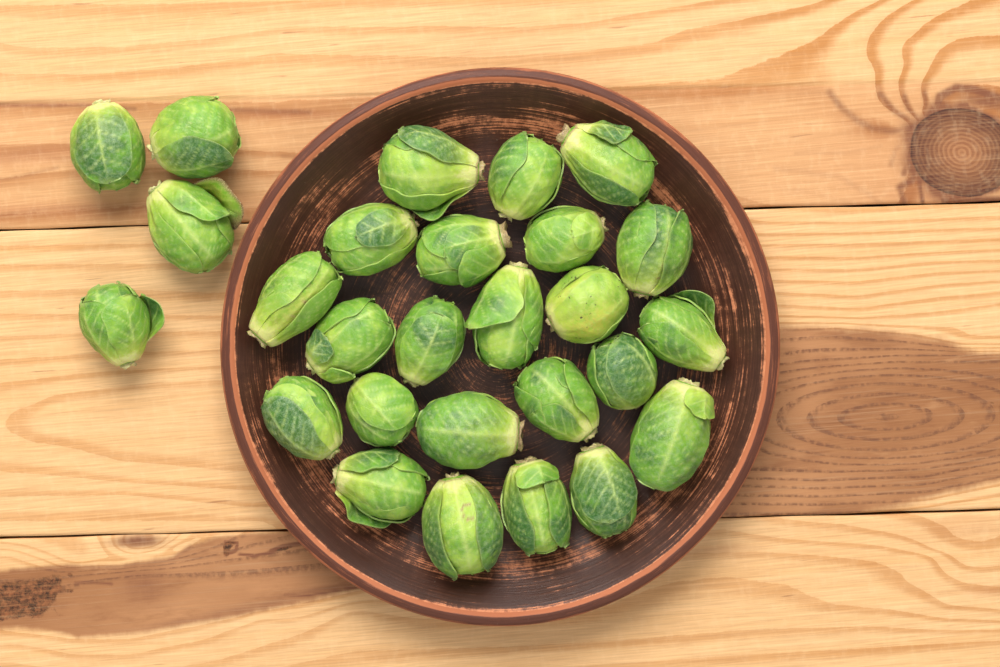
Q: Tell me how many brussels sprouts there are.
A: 27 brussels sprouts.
